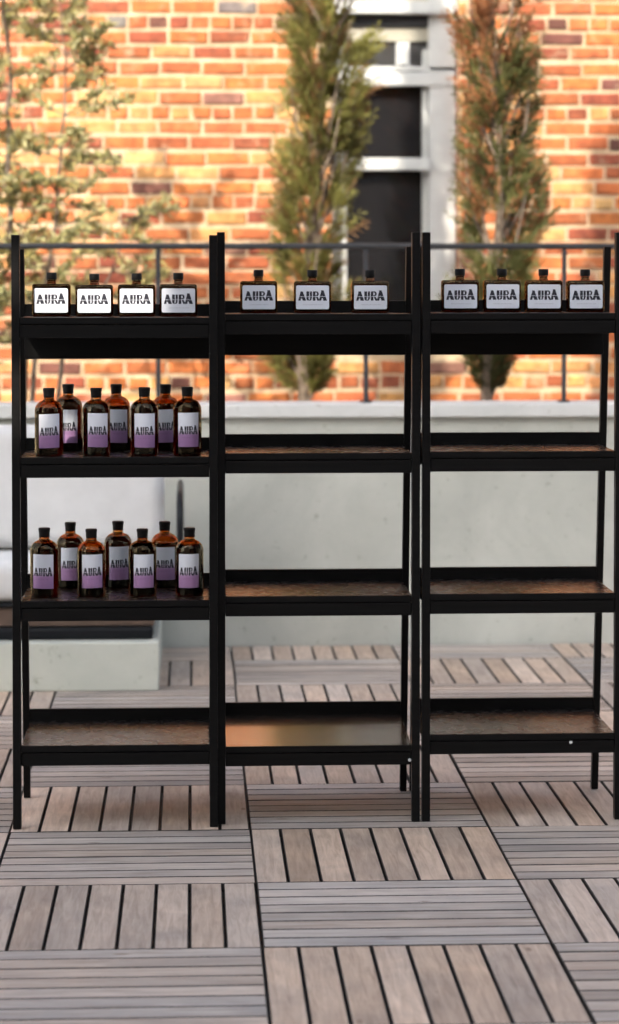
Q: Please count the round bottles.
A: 14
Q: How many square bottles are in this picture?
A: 11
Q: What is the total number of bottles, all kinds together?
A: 25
